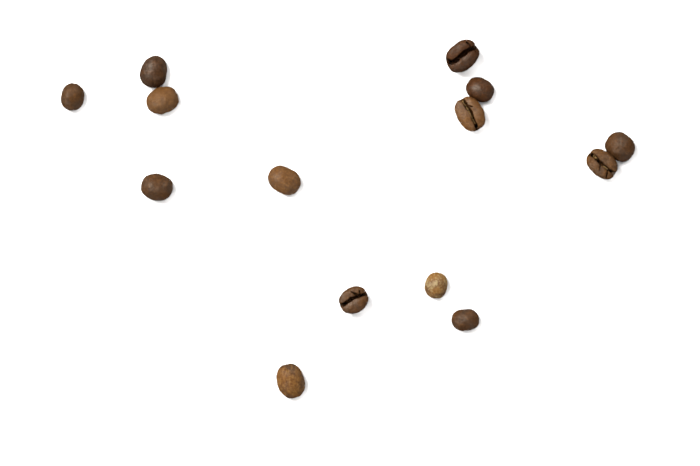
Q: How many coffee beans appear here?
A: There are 14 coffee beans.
